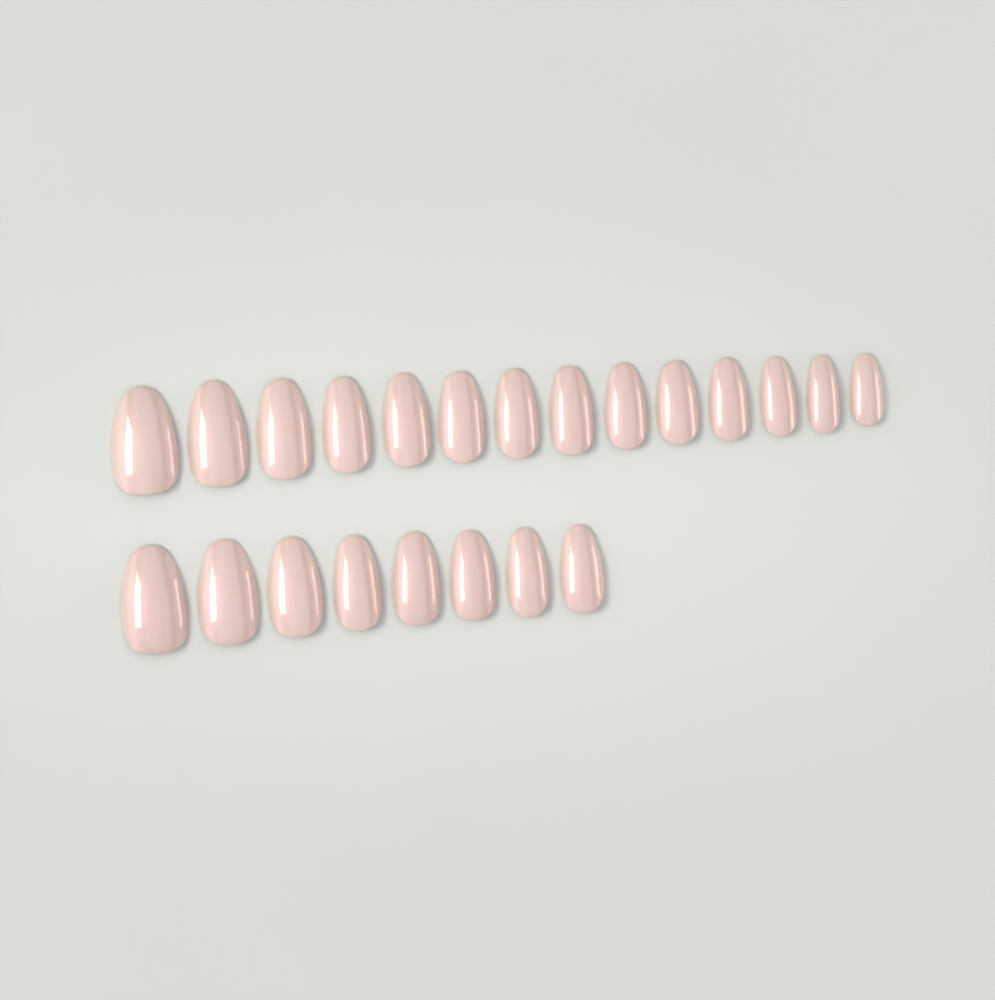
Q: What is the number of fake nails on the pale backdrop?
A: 22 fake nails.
